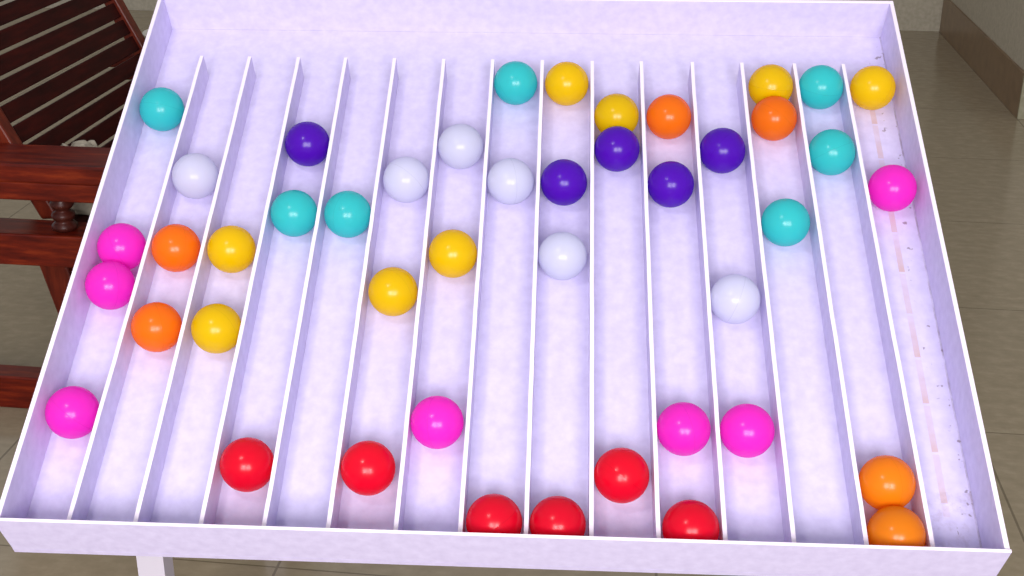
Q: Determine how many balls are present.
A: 45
